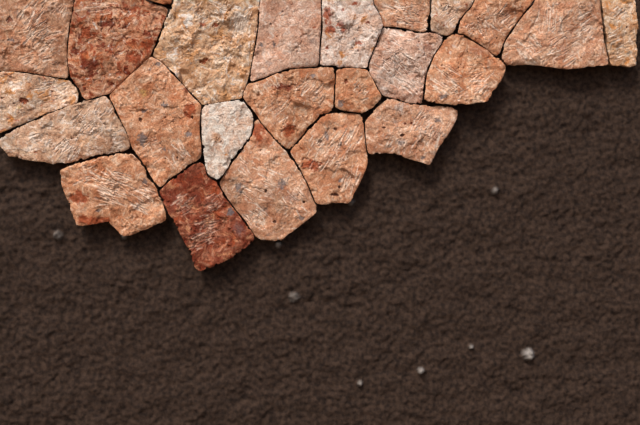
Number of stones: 24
